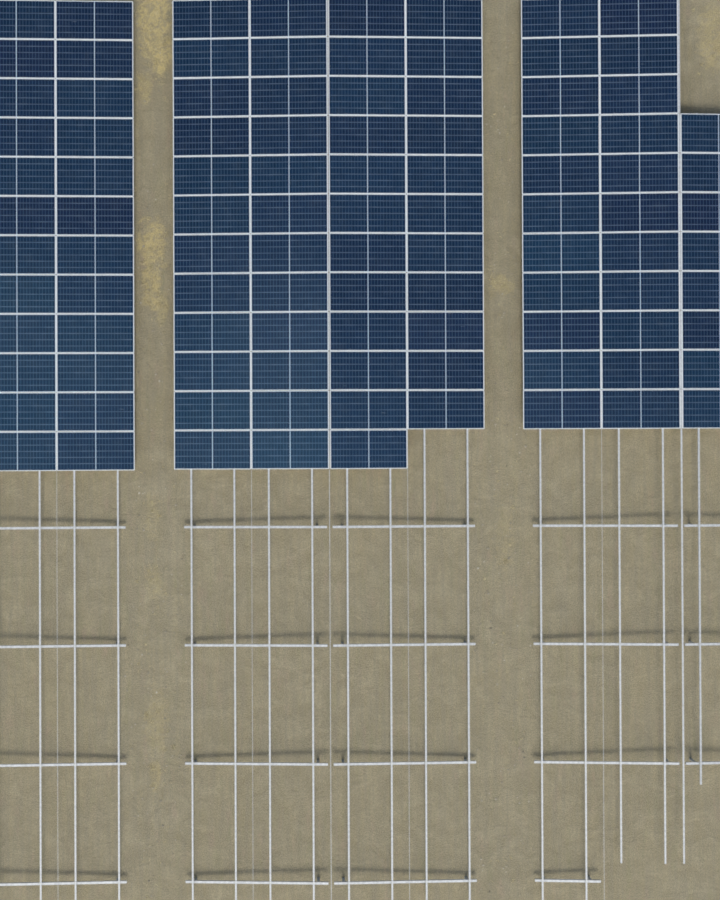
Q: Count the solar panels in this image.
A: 101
